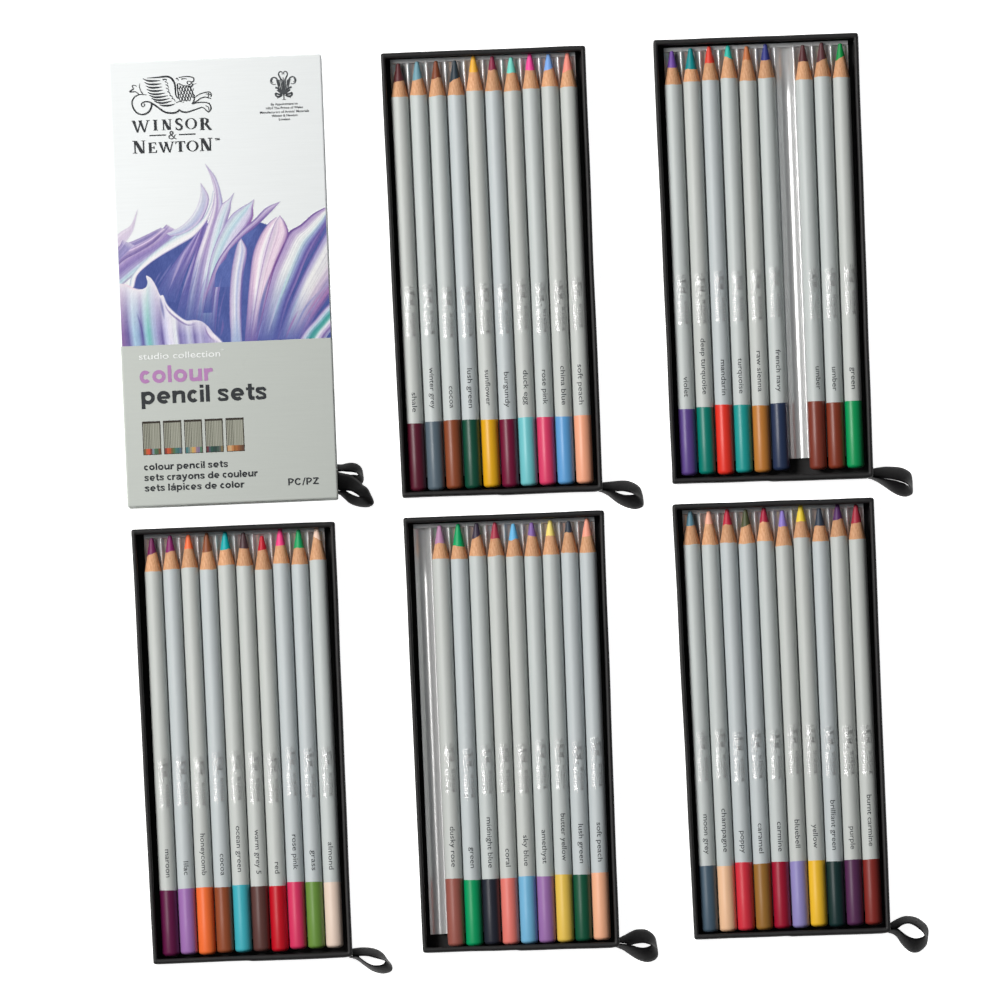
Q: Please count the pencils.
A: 48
